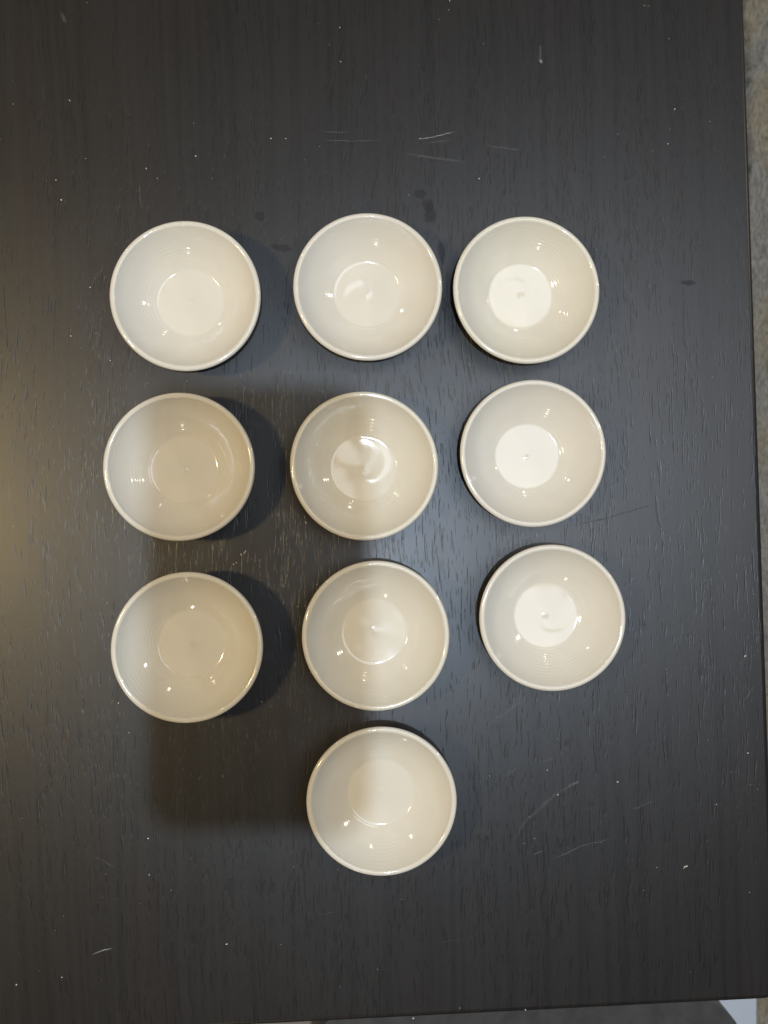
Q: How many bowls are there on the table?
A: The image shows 10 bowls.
